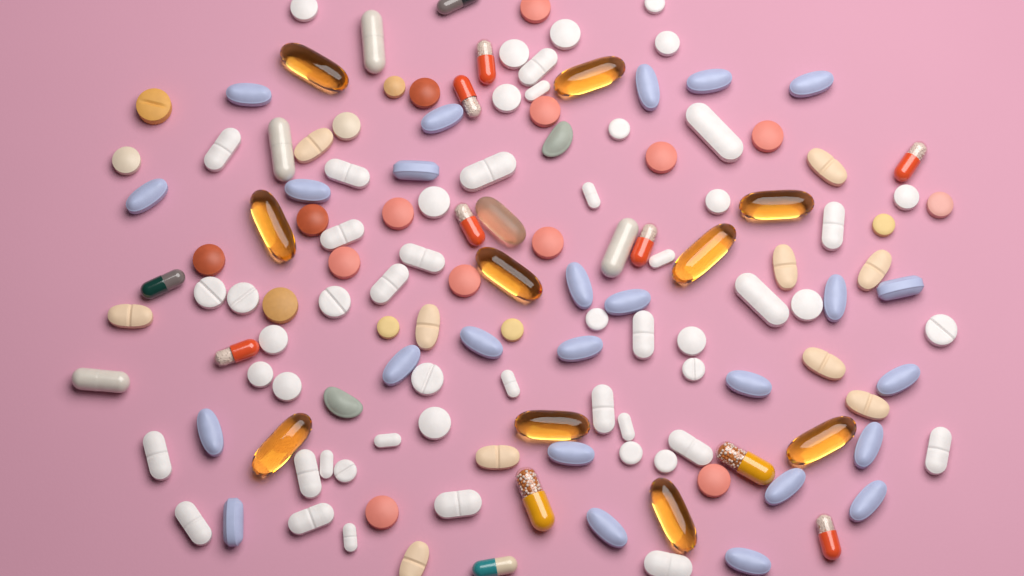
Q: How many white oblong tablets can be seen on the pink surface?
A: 28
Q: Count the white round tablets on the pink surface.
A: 26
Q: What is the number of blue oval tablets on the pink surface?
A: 25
